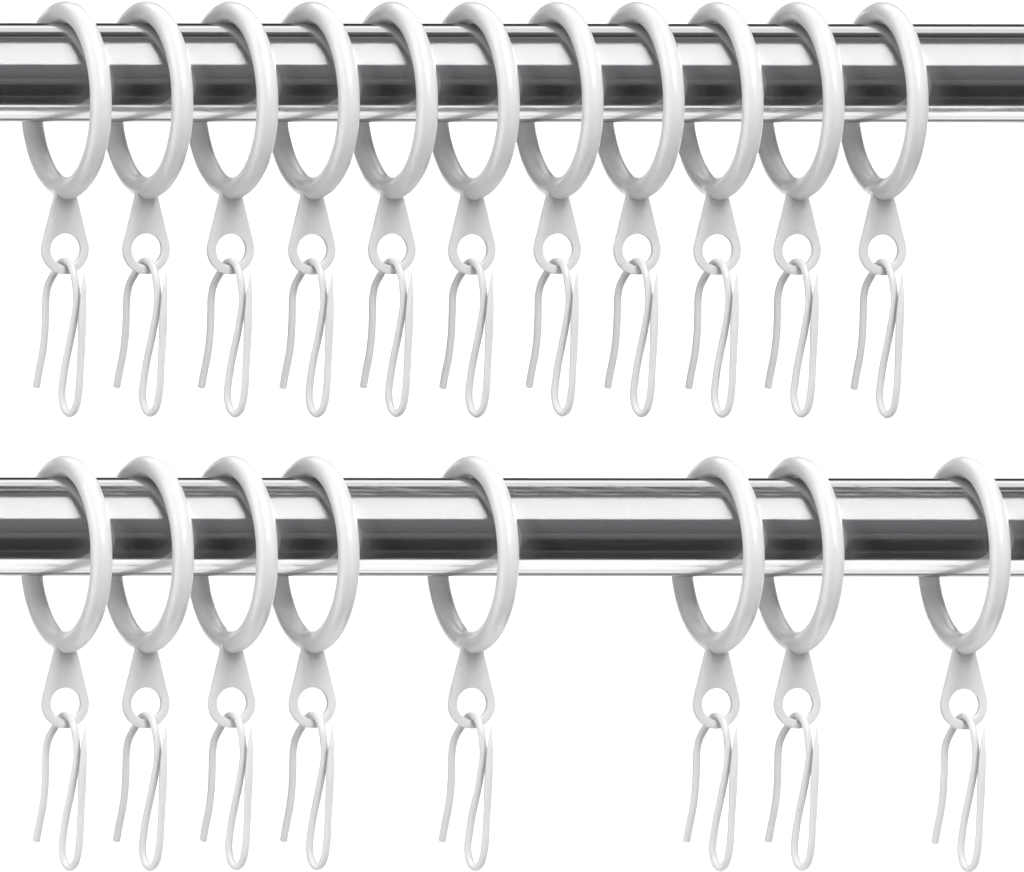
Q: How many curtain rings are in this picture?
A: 19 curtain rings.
